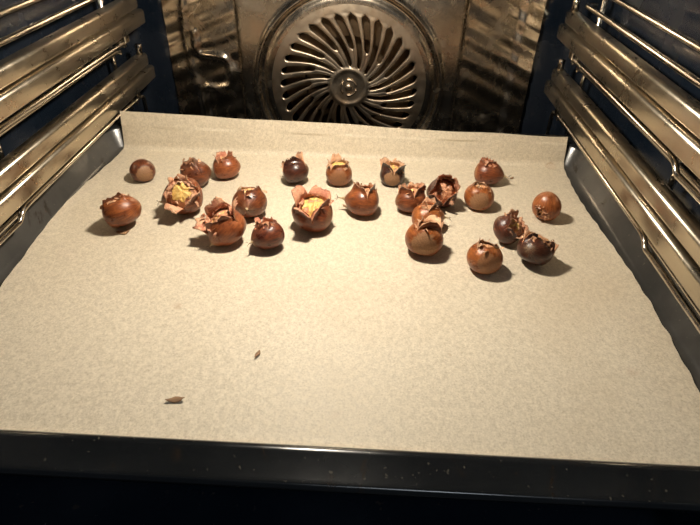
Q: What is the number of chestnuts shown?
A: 23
